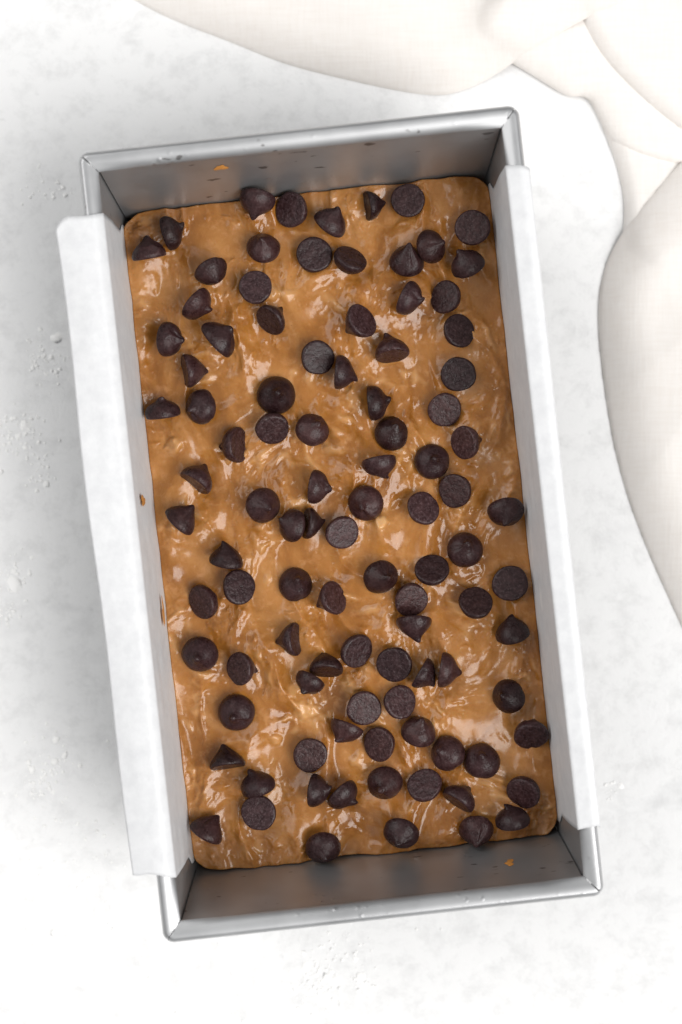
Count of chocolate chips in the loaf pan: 99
